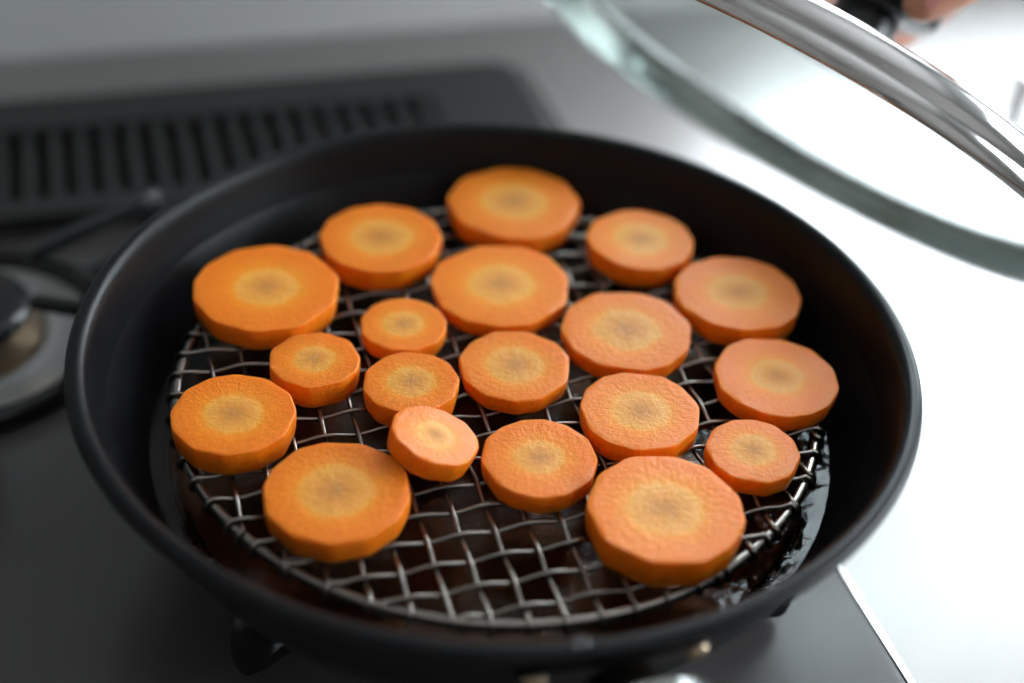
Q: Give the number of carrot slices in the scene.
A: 19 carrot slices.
